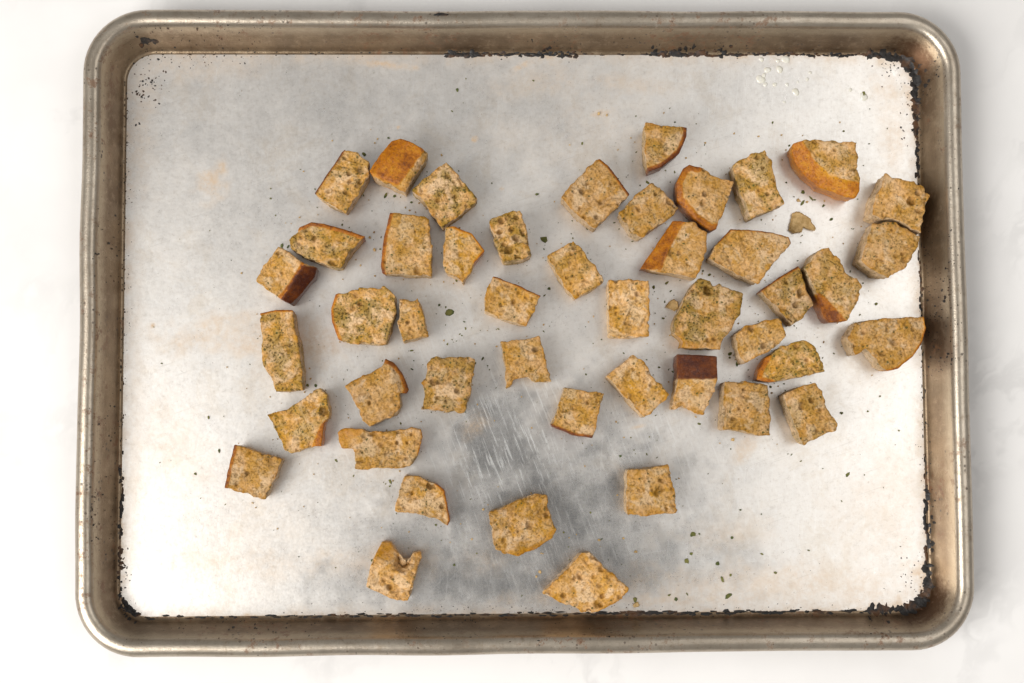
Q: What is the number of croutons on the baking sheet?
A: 46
